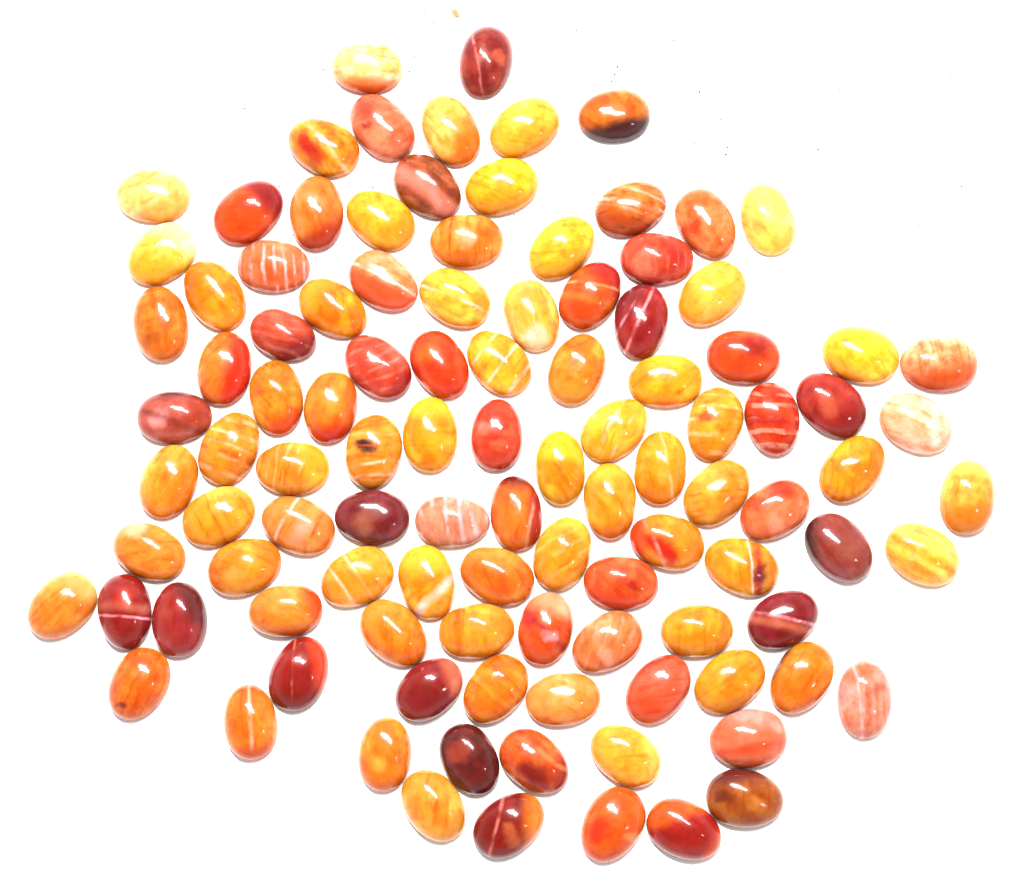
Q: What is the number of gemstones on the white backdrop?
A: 107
